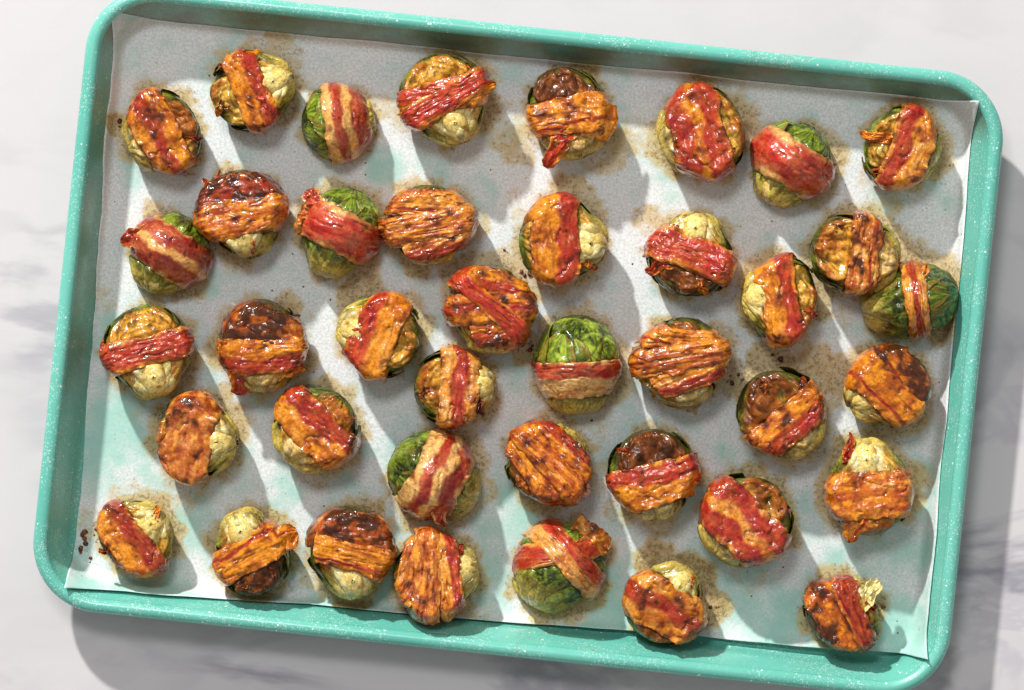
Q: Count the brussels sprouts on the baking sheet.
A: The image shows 40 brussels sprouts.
